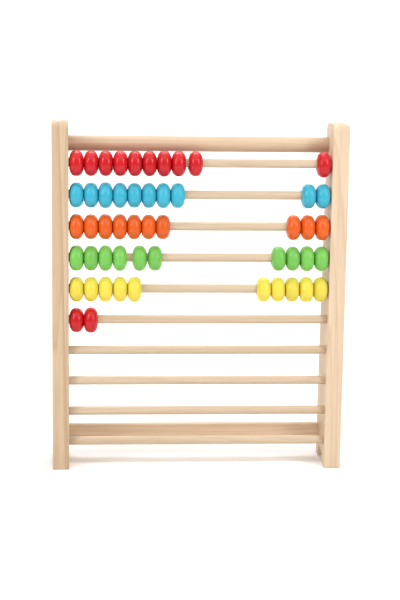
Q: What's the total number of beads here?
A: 52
